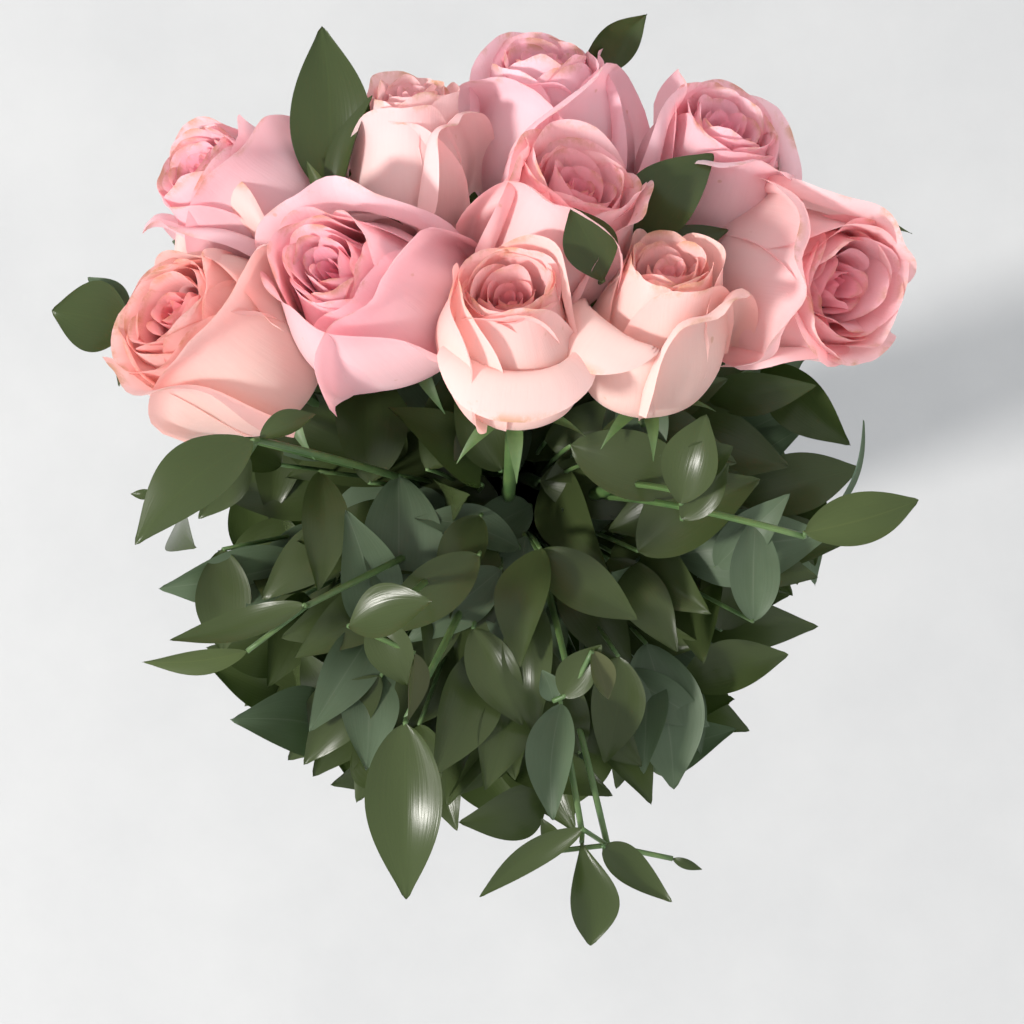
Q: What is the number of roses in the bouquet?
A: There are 10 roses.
